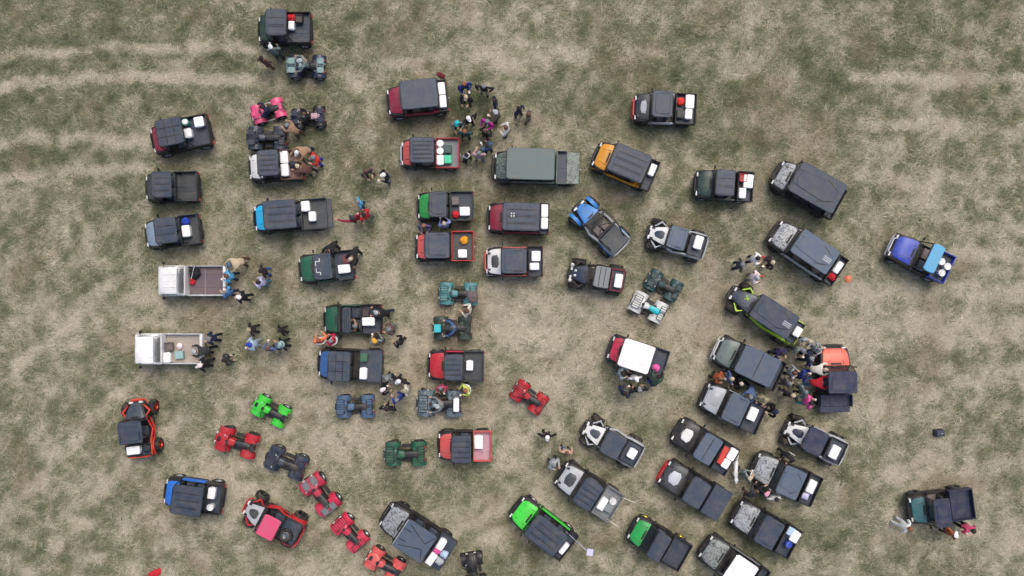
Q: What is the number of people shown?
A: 106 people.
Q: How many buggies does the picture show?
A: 47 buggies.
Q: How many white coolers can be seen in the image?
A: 46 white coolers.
